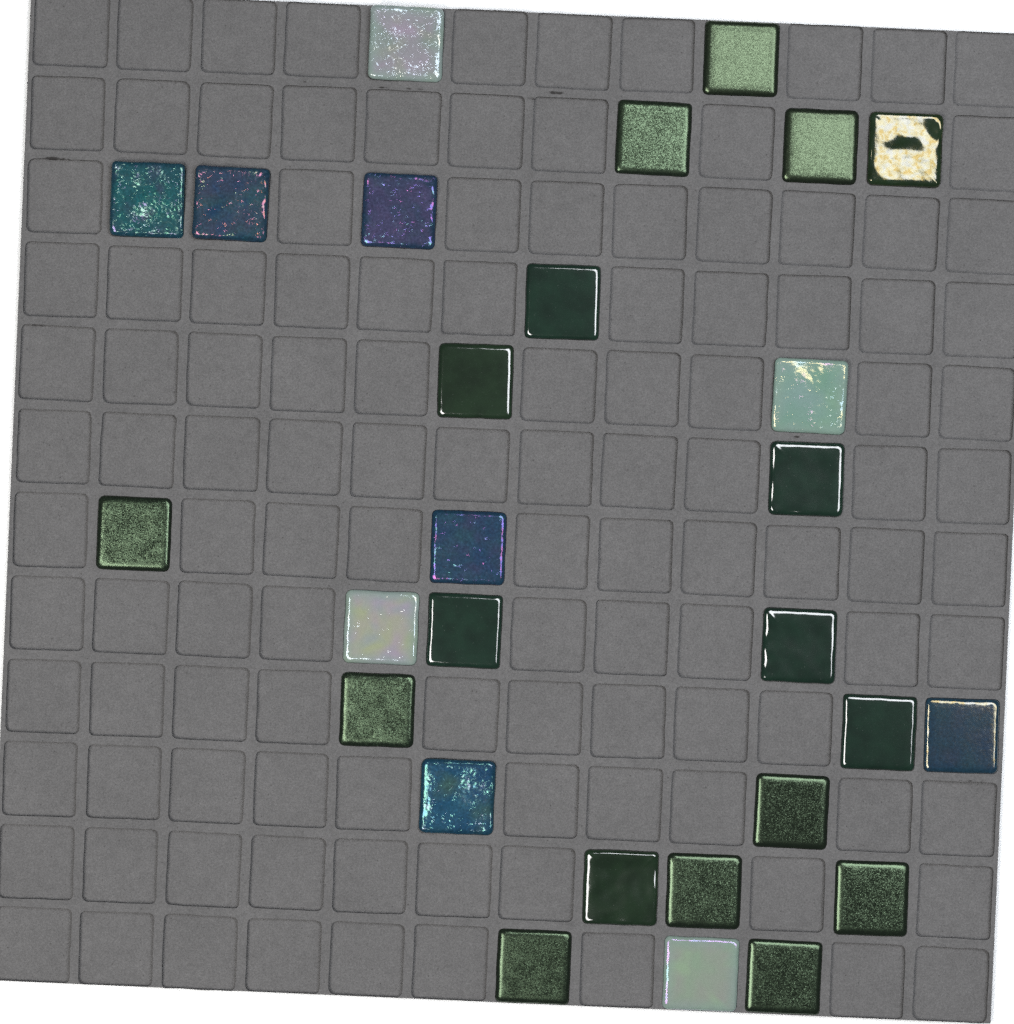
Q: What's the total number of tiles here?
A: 28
